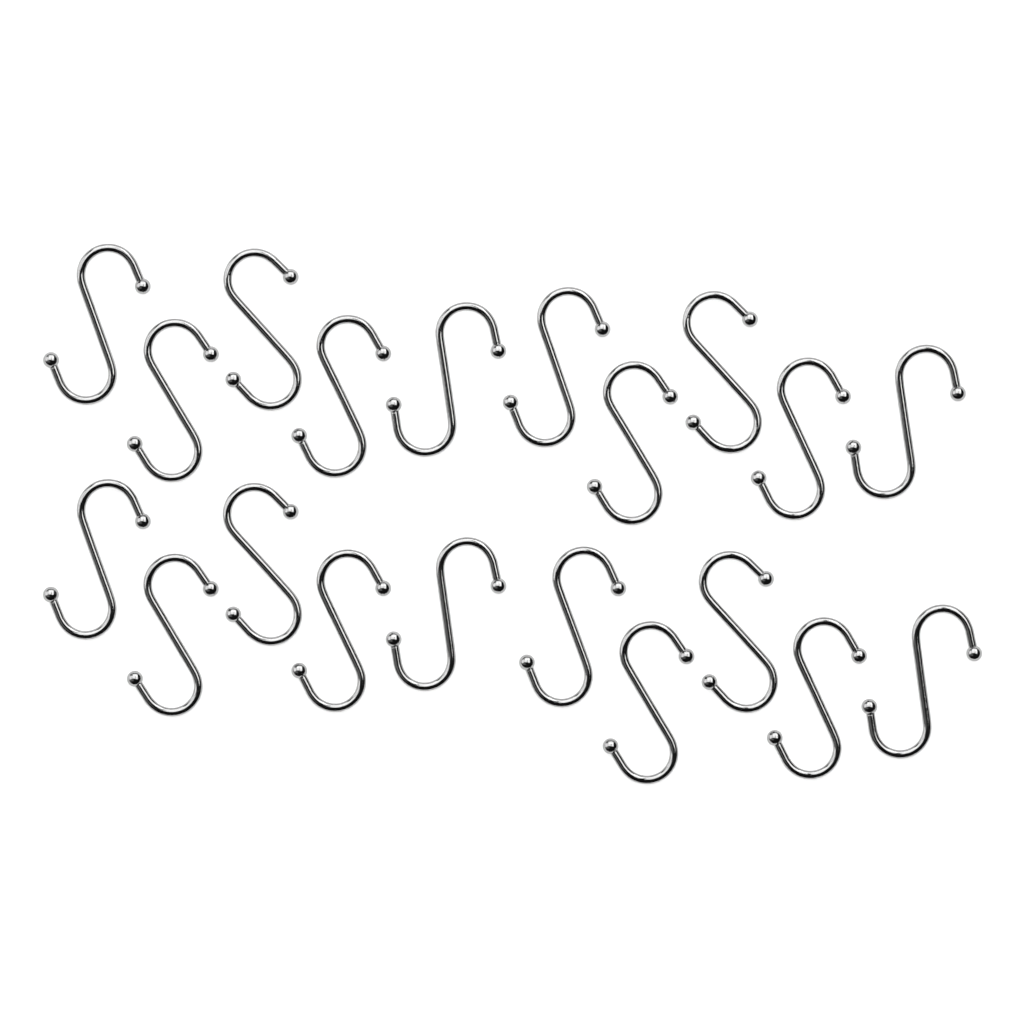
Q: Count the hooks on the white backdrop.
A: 20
